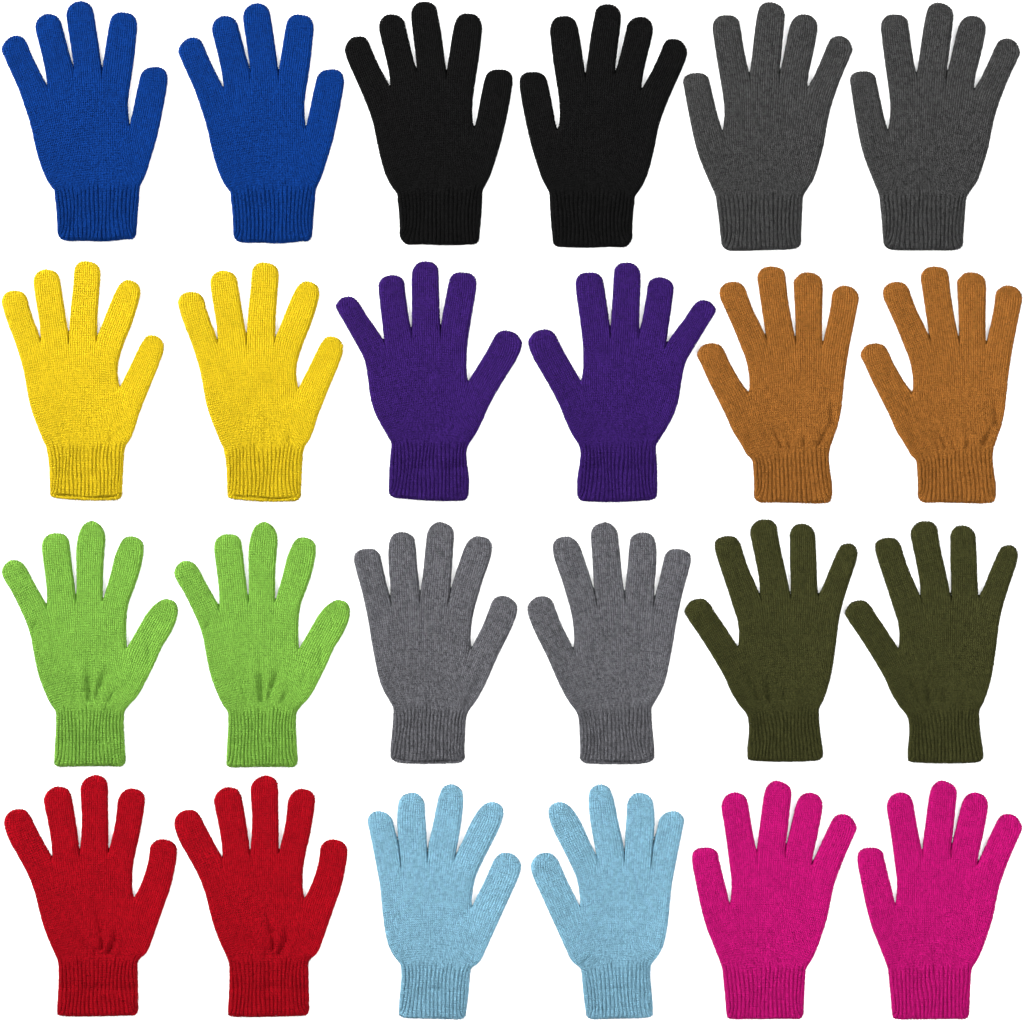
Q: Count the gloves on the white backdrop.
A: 24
